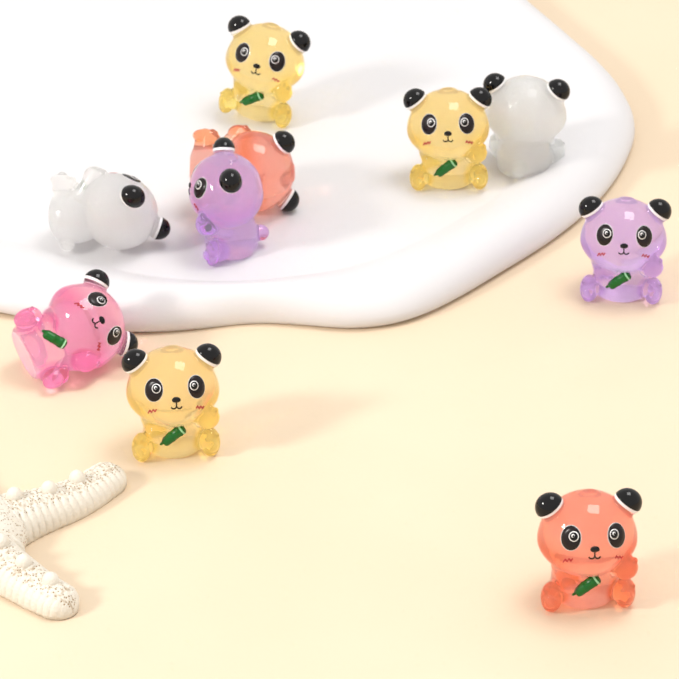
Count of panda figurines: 10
